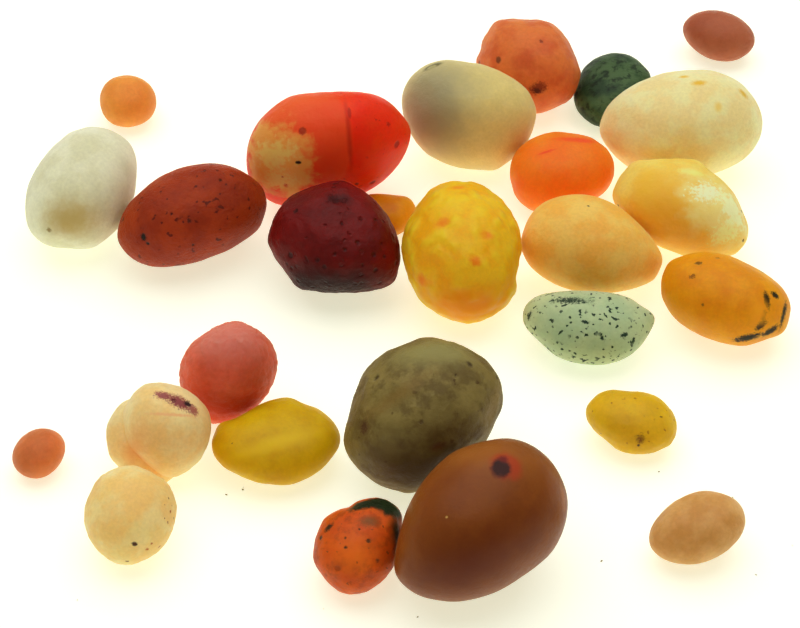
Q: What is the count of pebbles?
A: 27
